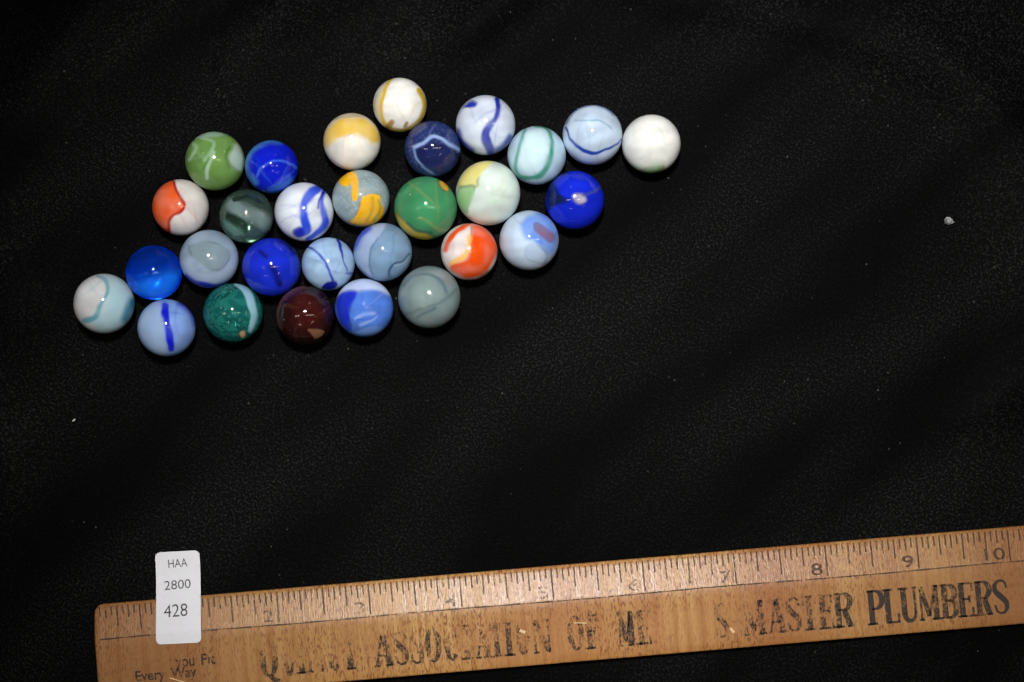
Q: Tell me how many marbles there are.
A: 29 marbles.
